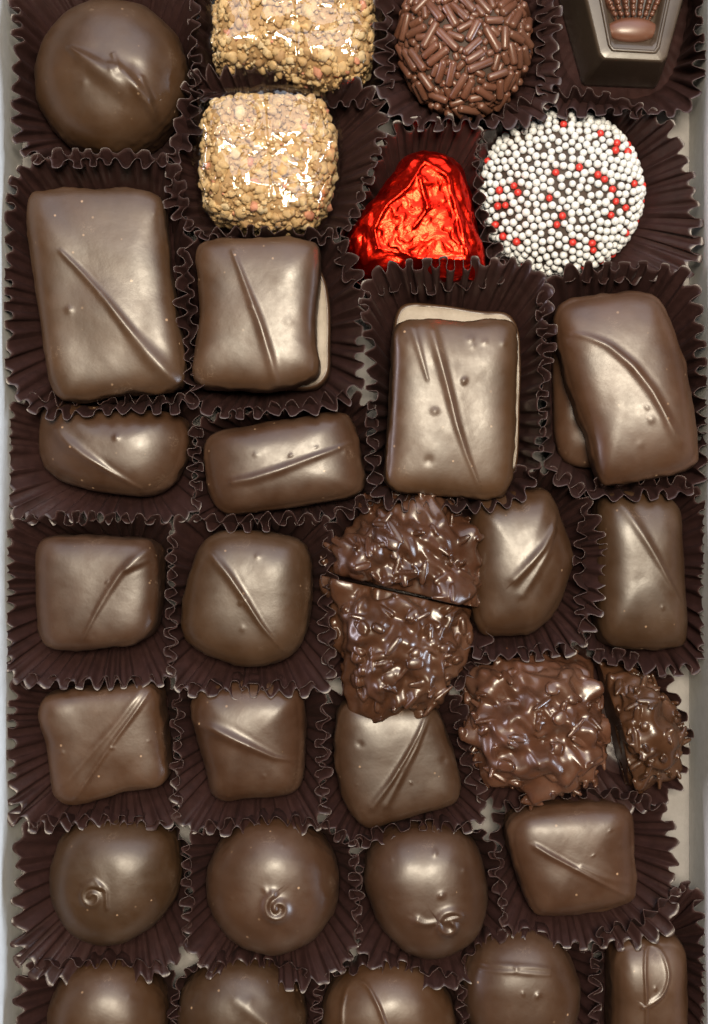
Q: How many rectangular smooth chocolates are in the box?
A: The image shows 15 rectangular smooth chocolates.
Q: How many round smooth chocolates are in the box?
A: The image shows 8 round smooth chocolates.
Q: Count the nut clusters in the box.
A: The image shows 4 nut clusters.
